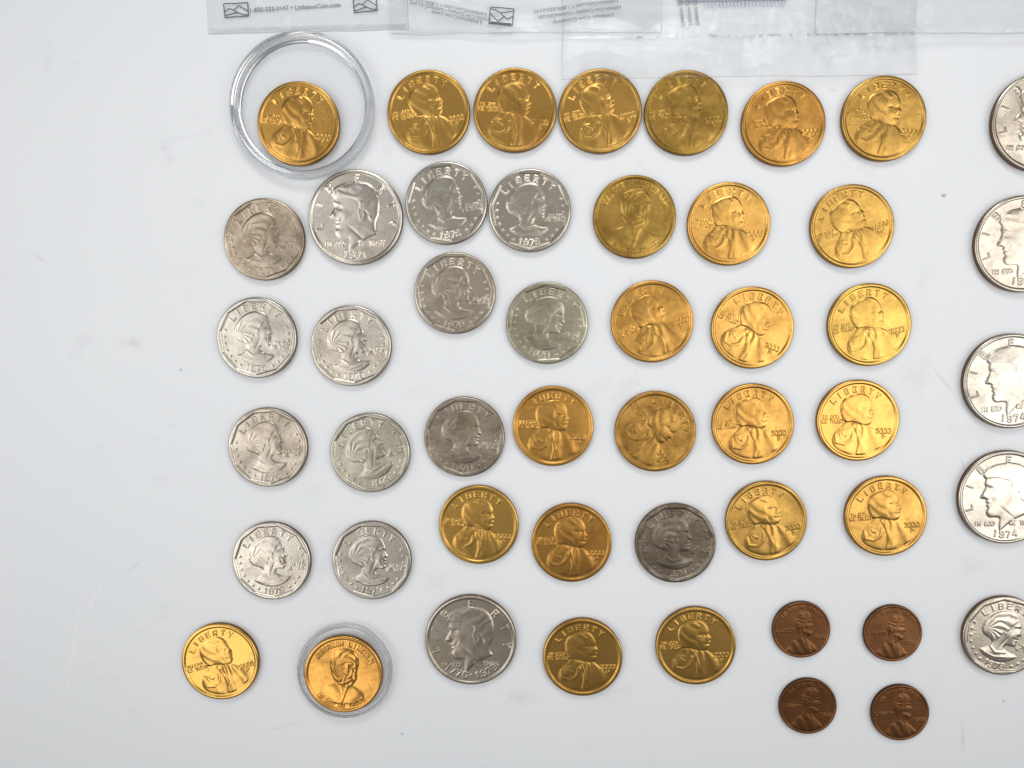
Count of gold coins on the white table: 25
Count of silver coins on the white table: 20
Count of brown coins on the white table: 4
